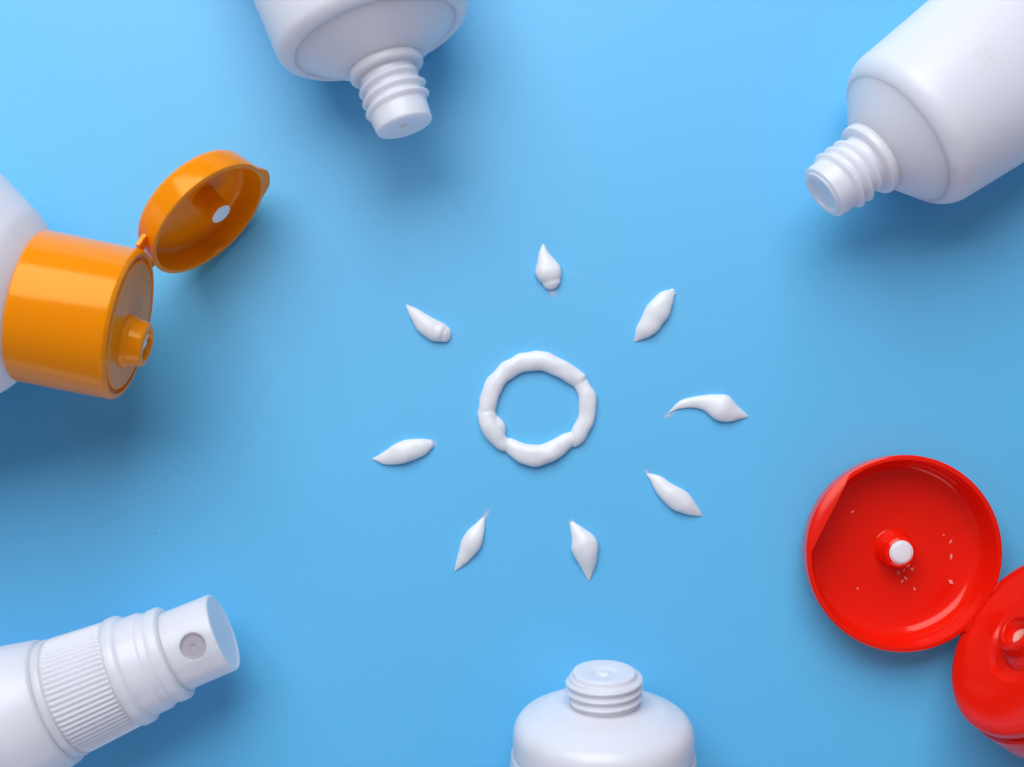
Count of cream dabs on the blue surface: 8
